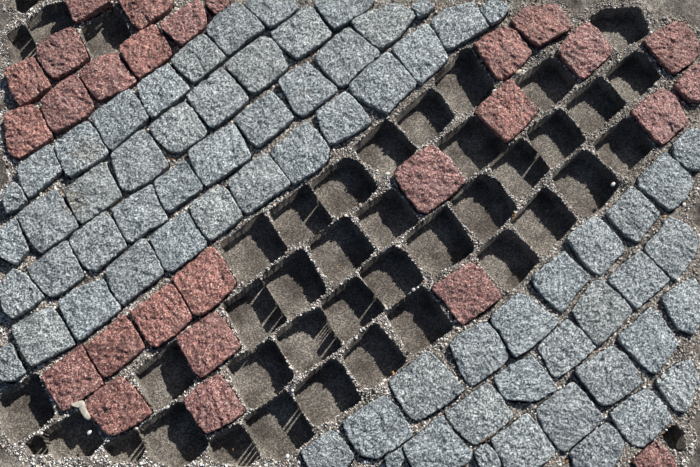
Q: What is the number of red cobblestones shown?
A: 27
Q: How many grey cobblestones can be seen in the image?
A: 68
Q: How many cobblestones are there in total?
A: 95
